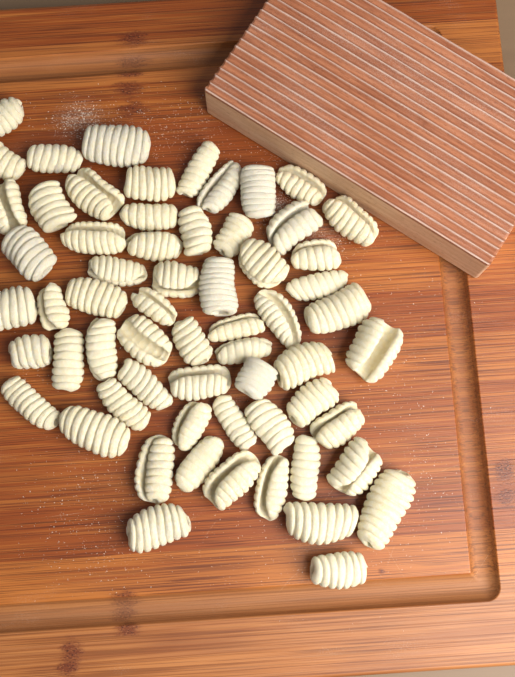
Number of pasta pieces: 62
